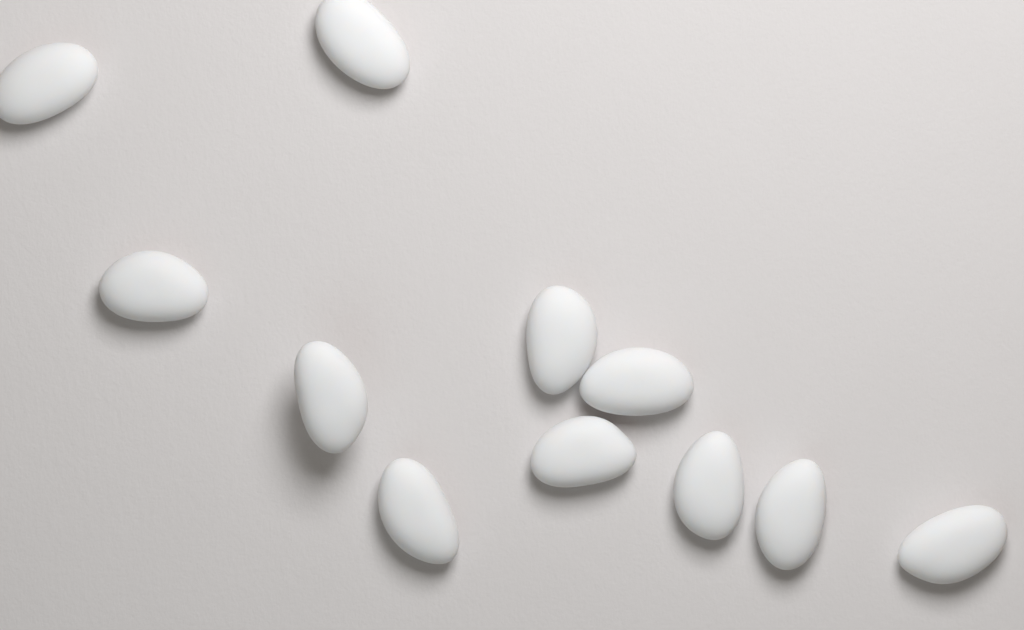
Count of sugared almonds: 11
